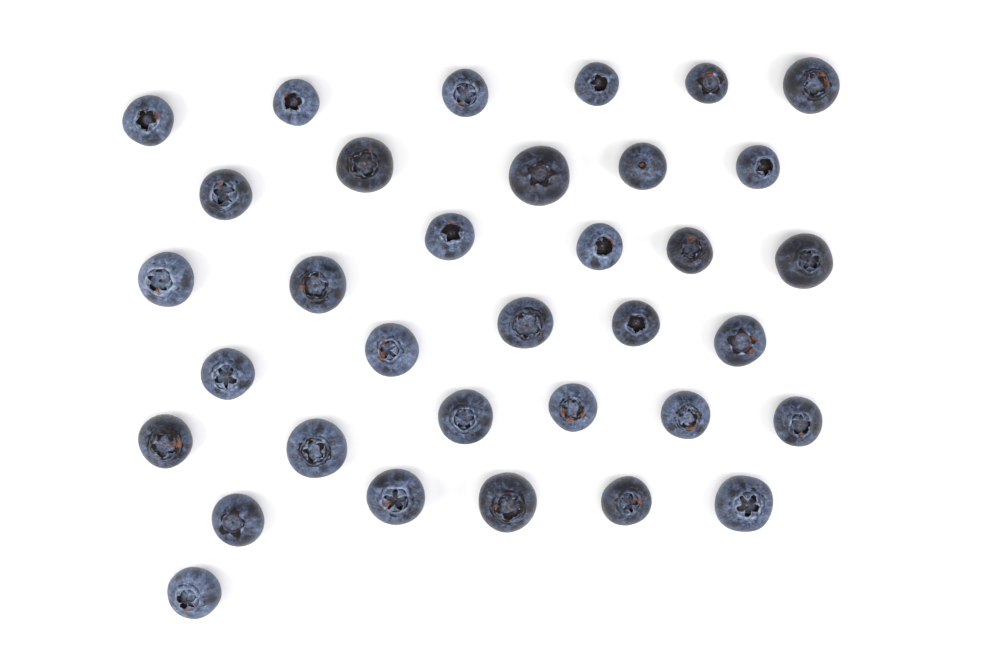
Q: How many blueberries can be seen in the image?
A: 34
